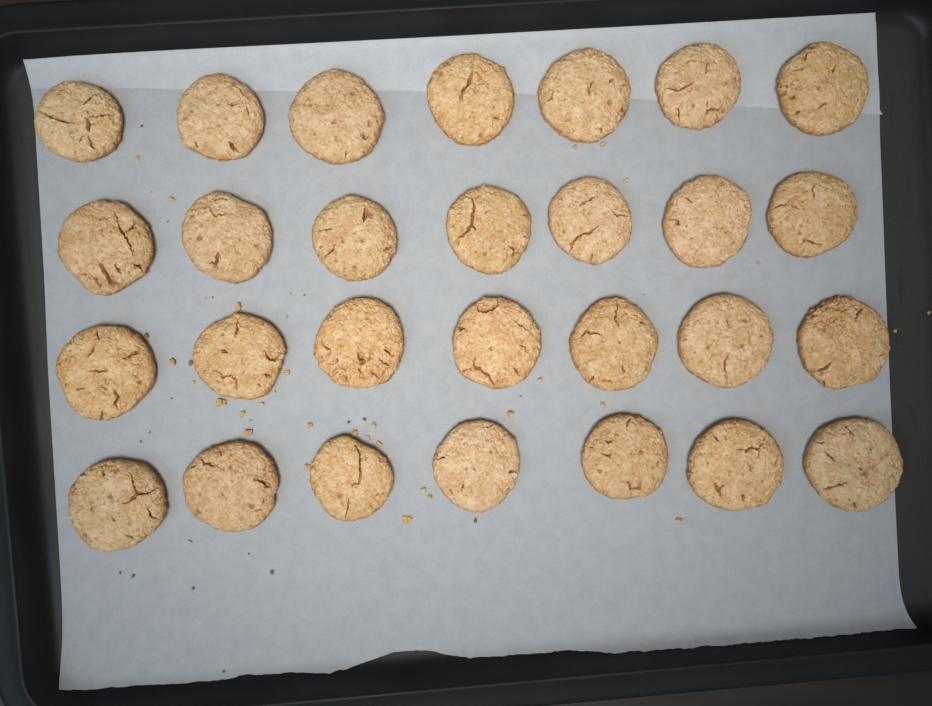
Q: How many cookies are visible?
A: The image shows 28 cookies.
